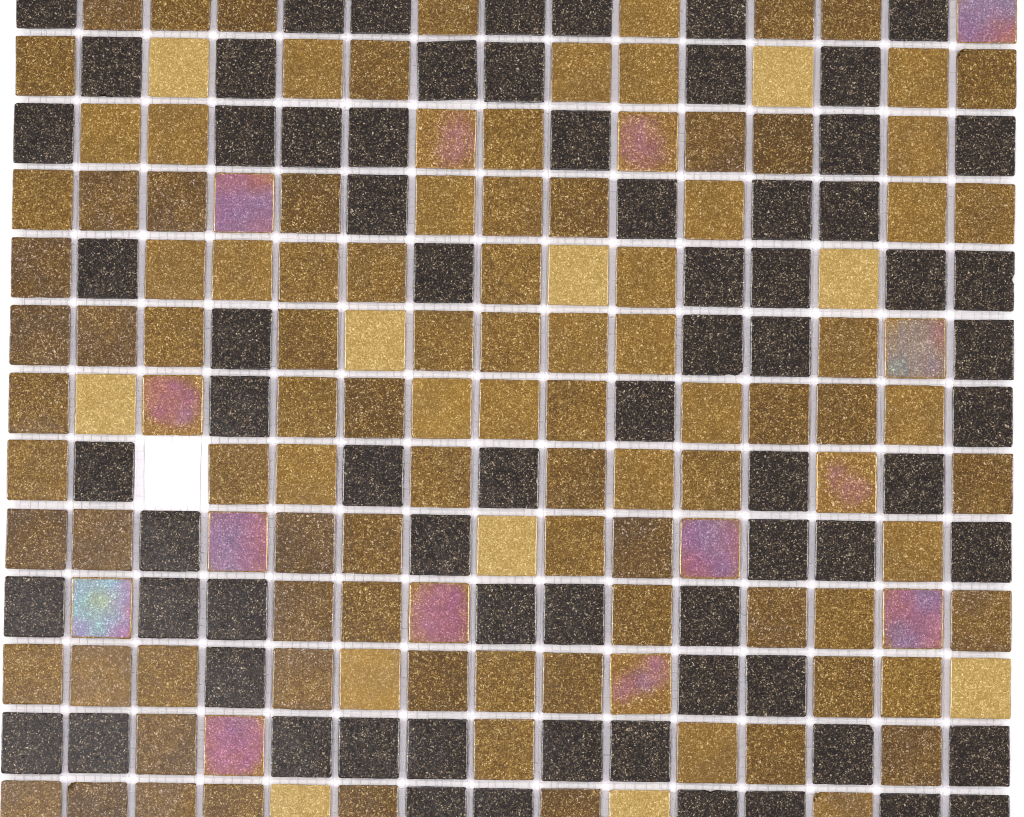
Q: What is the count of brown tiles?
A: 99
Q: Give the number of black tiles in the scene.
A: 71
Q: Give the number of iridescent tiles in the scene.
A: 14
